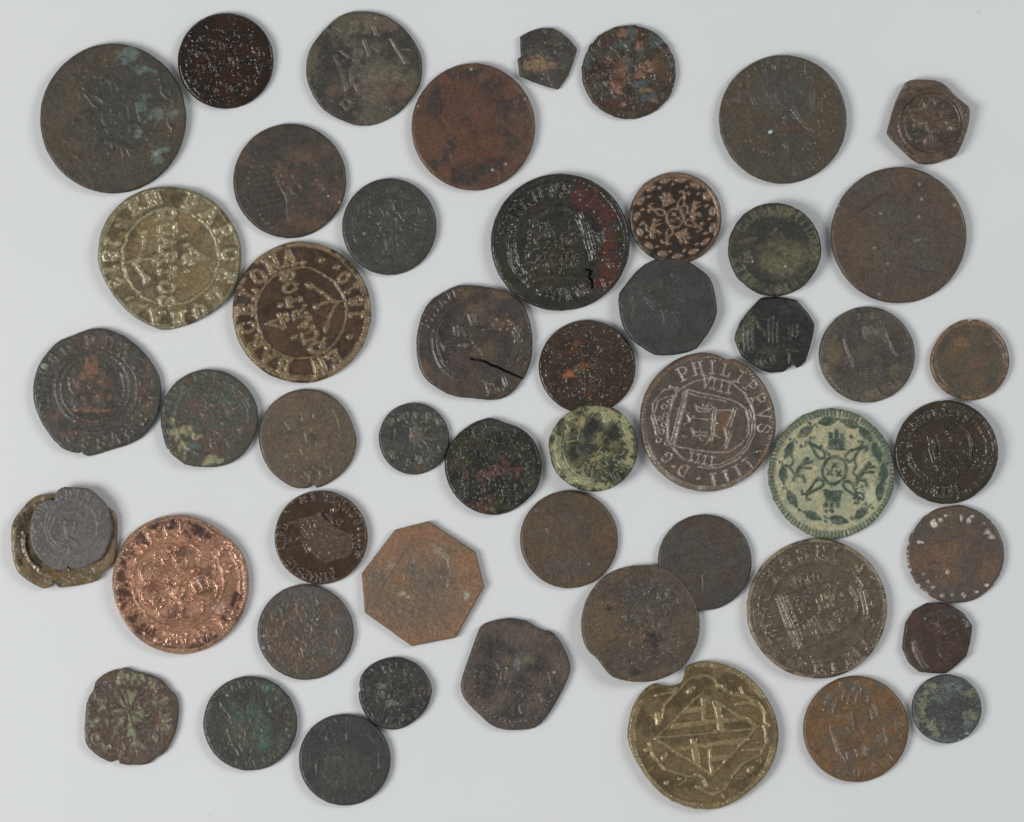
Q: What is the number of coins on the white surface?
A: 51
